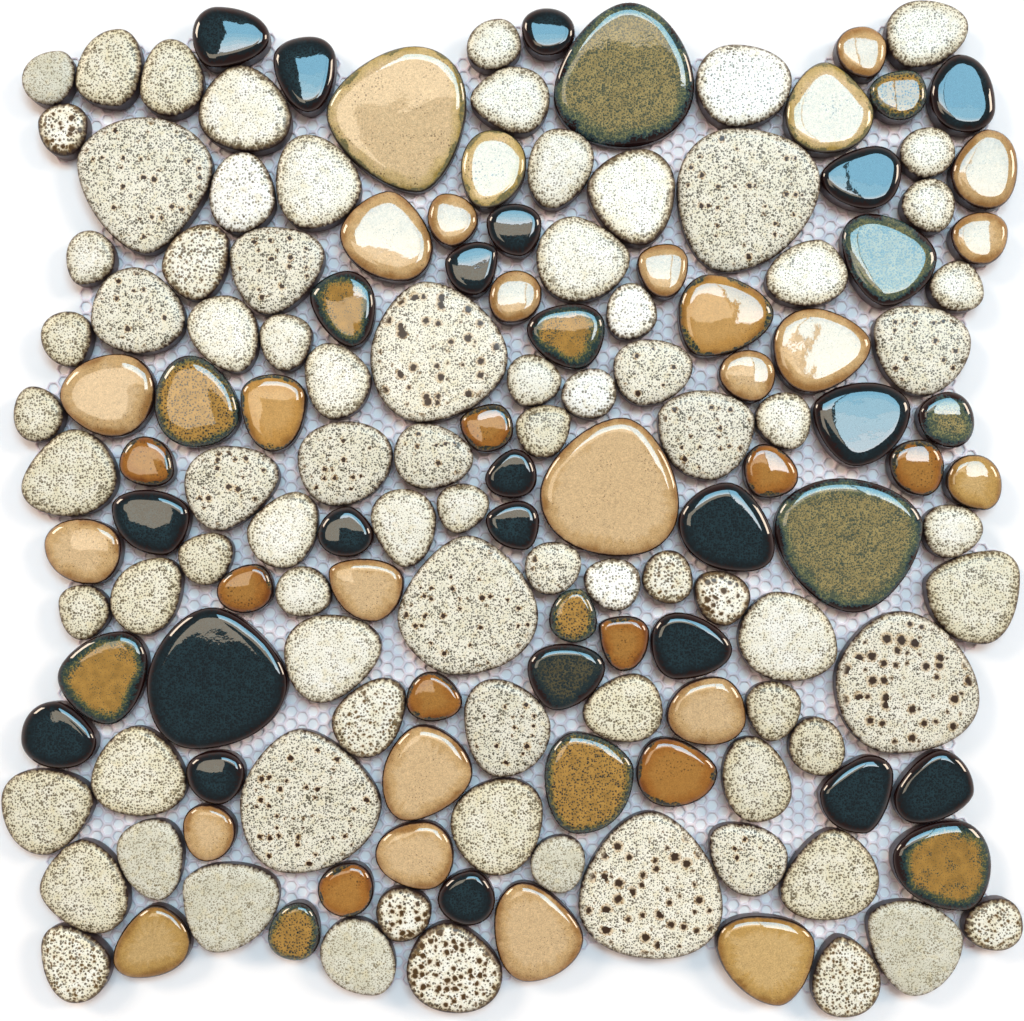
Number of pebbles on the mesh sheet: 152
